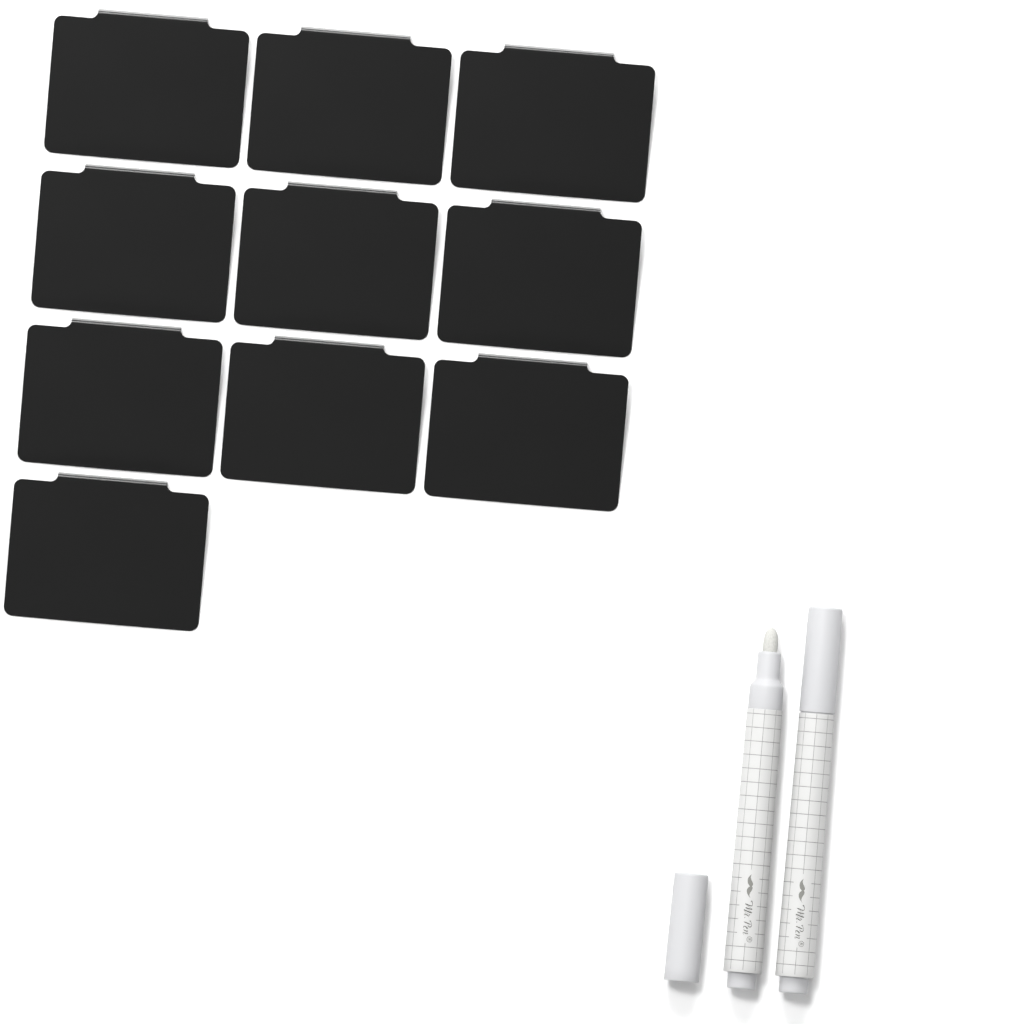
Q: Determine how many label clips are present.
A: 10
